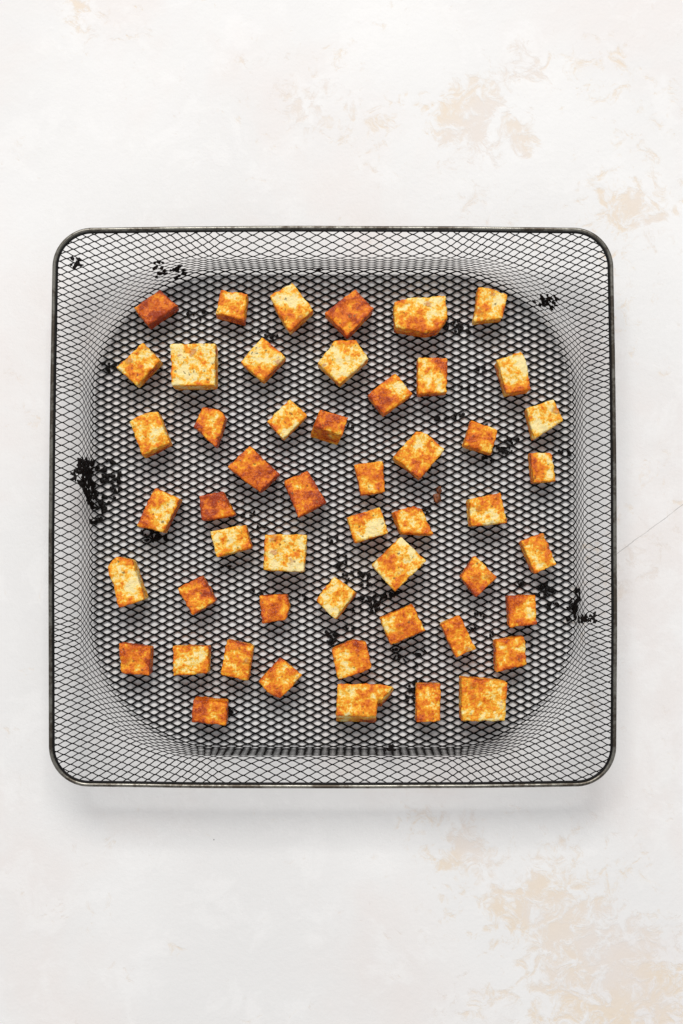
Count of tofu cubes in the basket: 51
